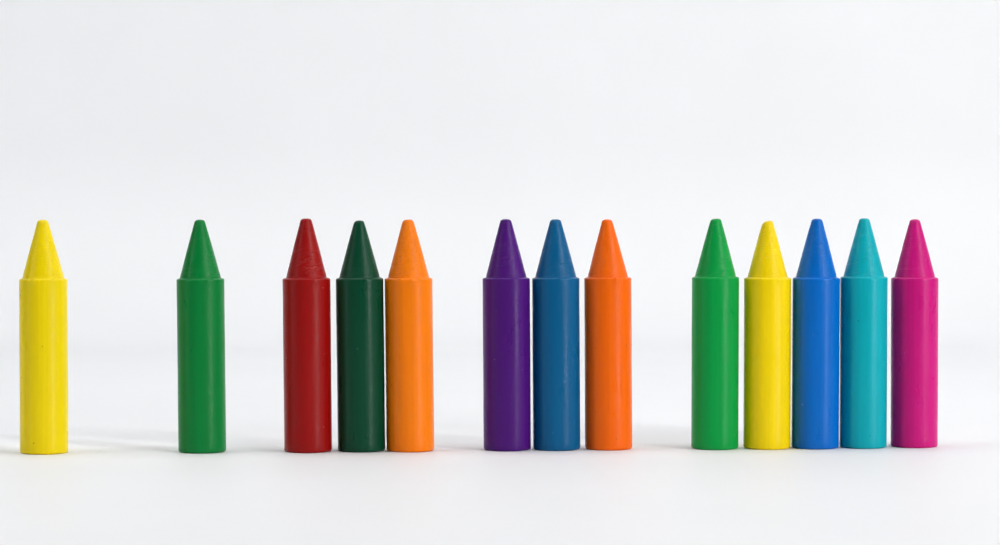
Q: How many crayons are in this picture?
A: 13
